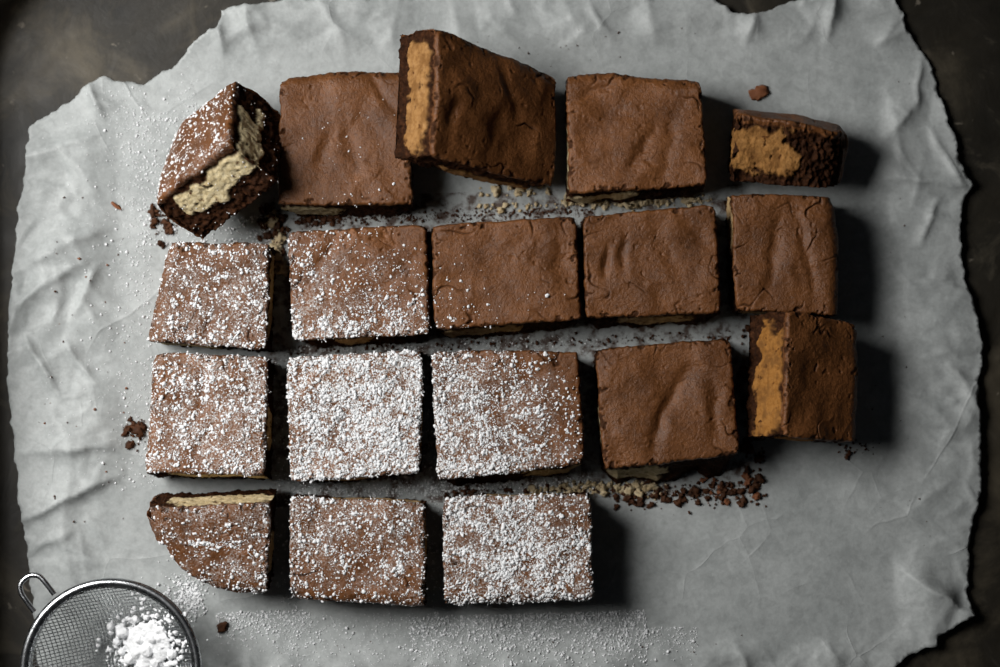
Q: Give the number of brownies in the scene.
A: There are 18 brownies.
